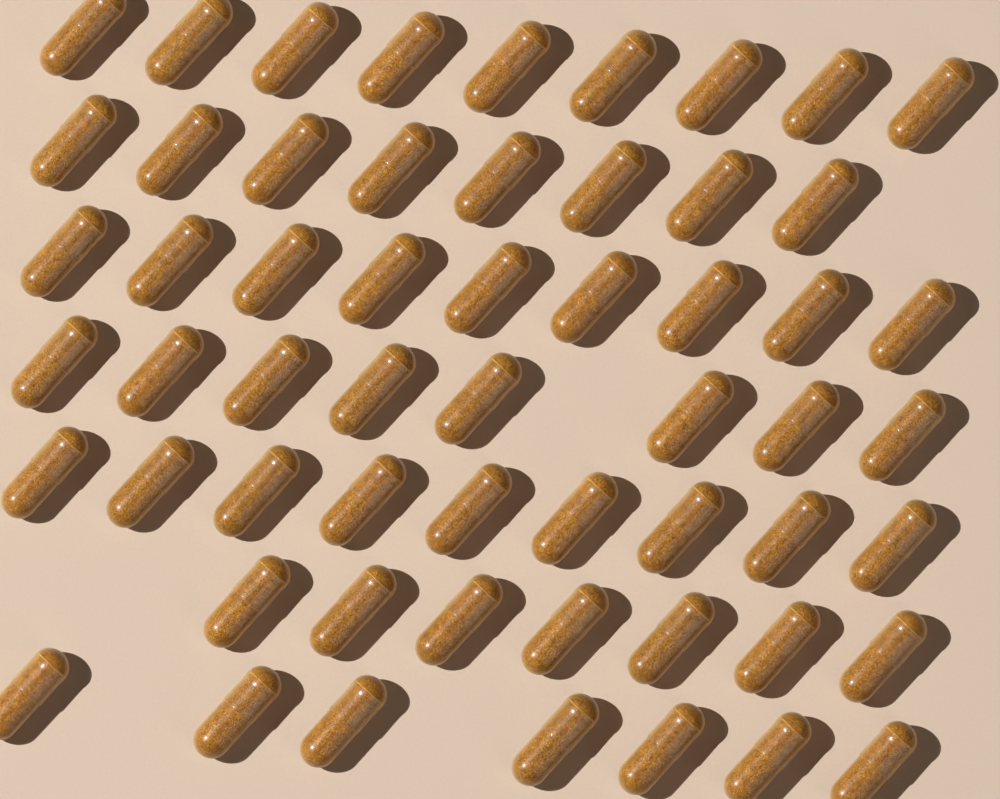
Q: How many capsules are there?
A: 57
